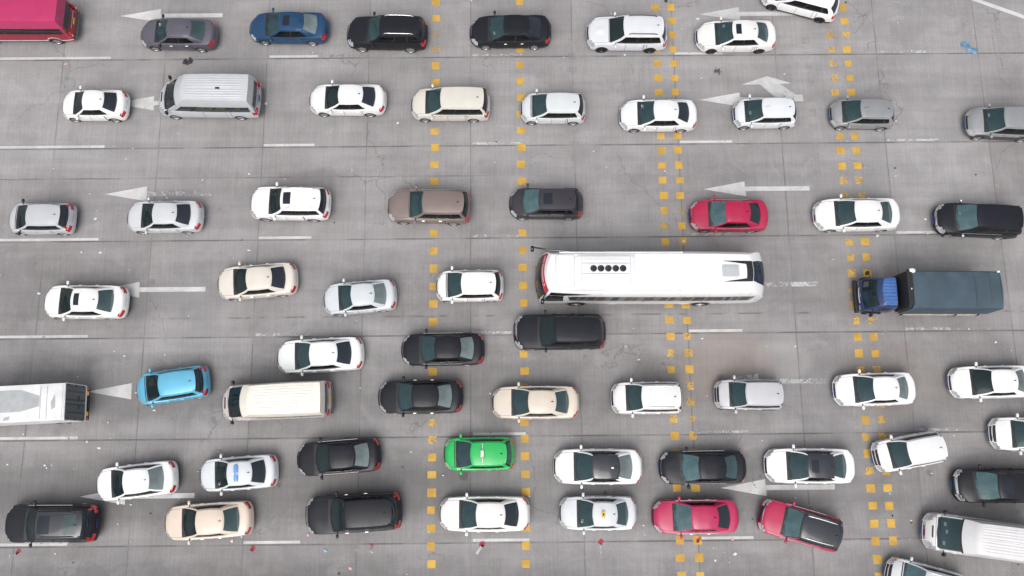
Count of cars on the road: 55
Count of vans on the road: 4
